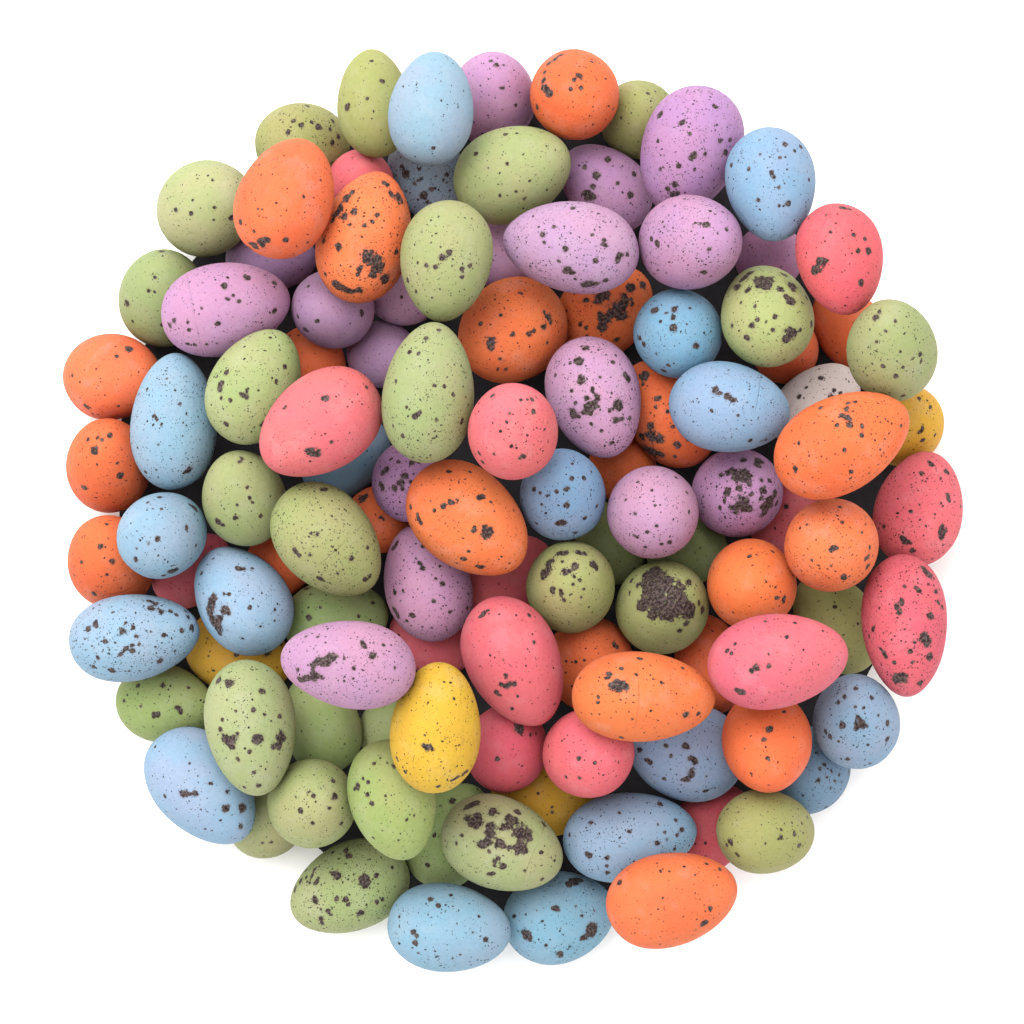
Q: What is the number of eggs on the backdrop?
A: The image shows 110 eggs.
